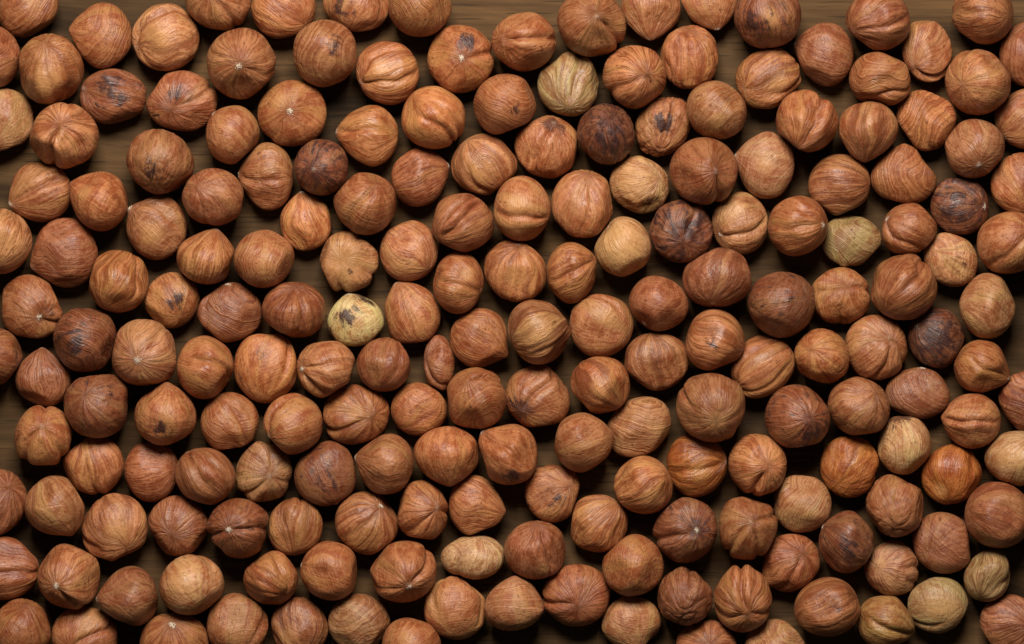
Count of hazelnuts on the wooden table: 200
